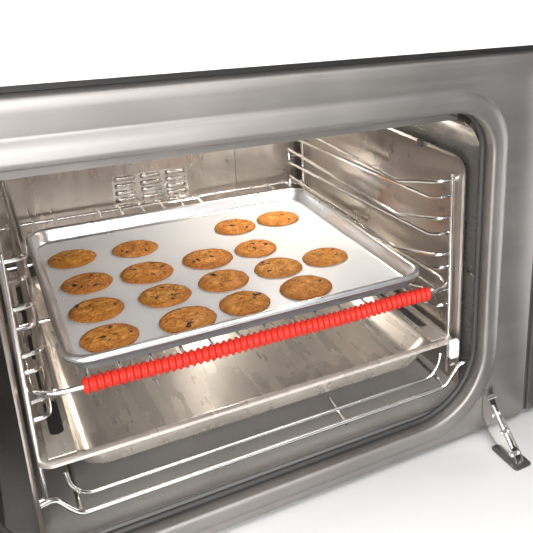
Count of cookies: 17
